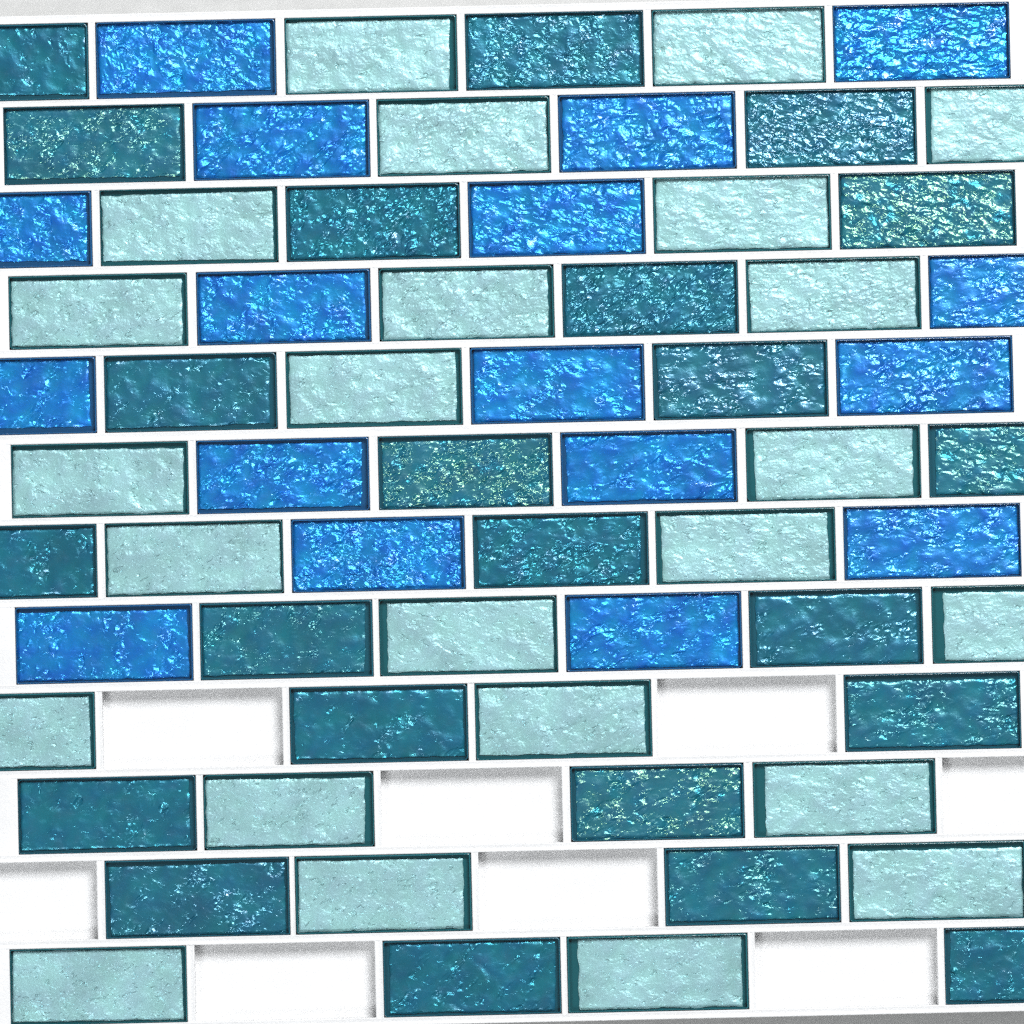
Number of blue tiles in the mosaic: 17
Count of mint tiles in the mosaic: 24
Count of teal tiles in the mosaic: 23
